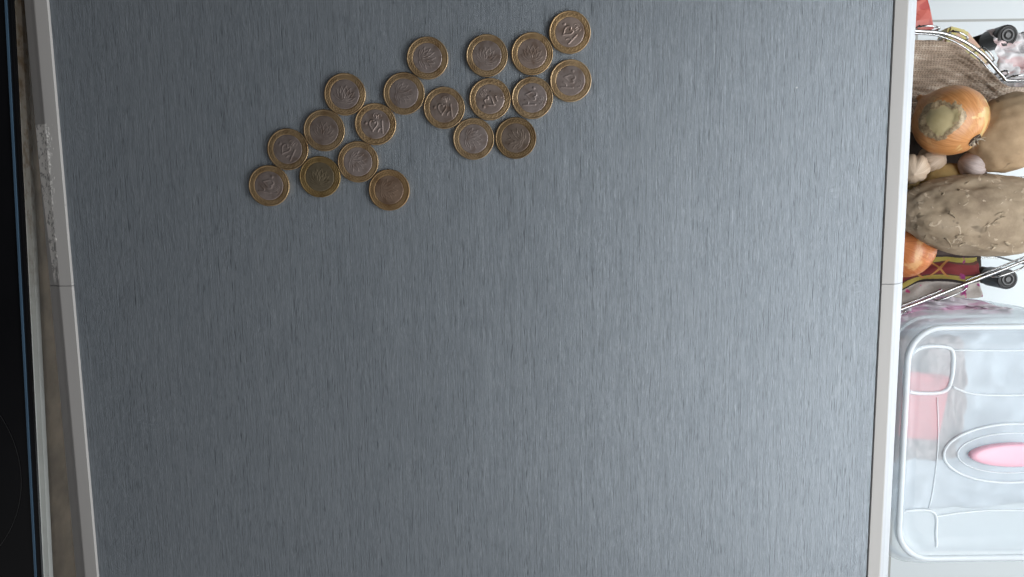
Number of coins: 19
